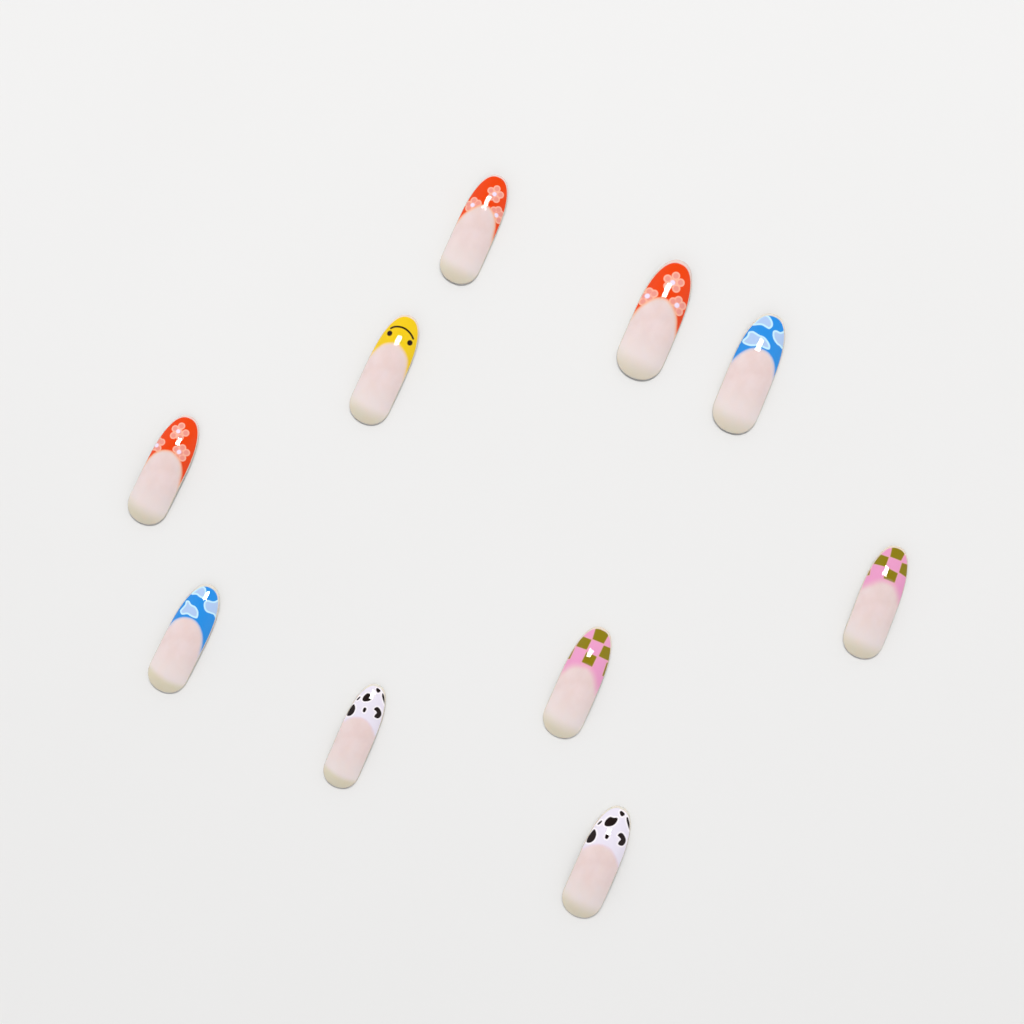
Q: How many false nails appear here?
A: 10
